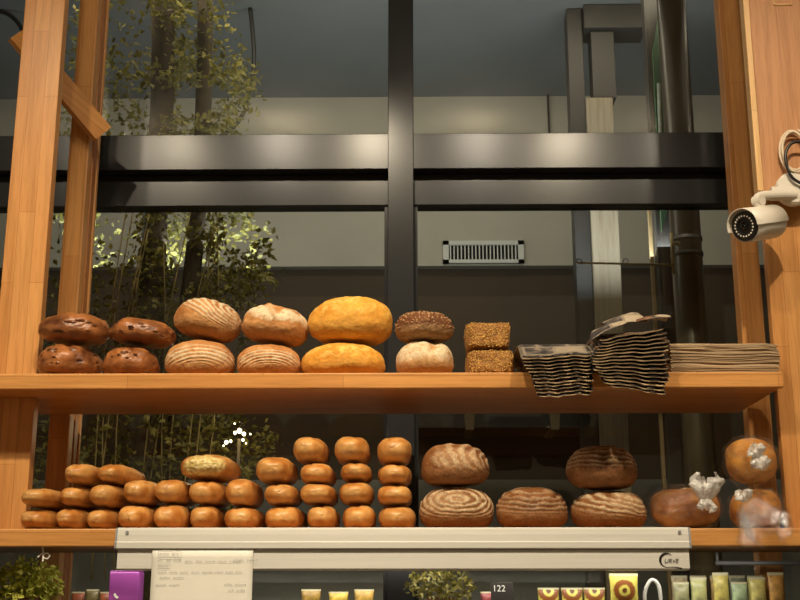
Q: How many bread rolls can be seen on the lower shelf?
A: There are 32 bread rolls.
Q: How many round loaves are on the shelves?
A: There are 17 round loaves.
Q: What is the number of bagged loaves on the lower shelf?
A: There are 3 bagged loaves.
